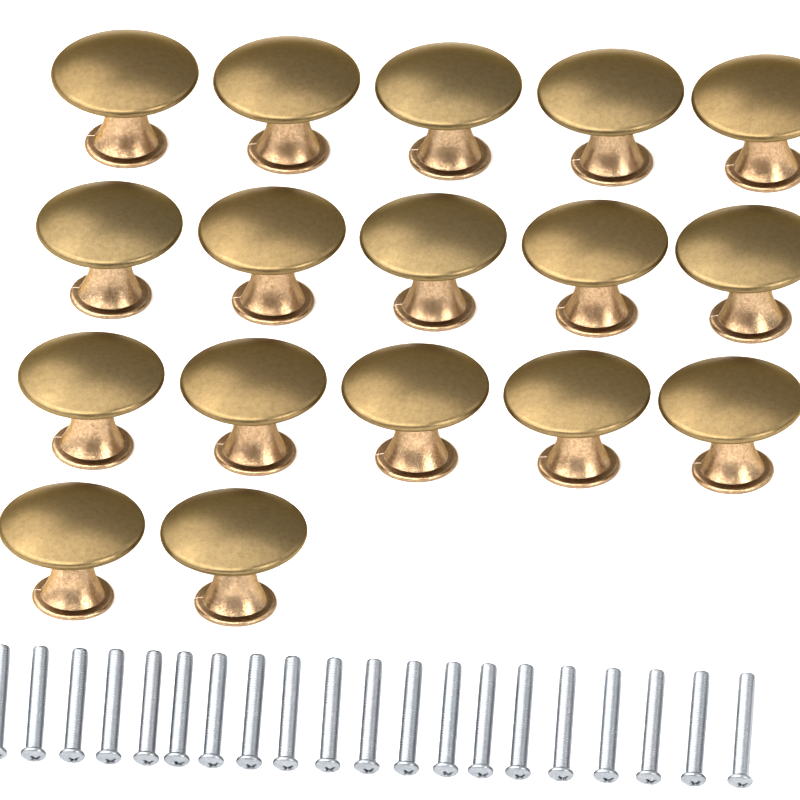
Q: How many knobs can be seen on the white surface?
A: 17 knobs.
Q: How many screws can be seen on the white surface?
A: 20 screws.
